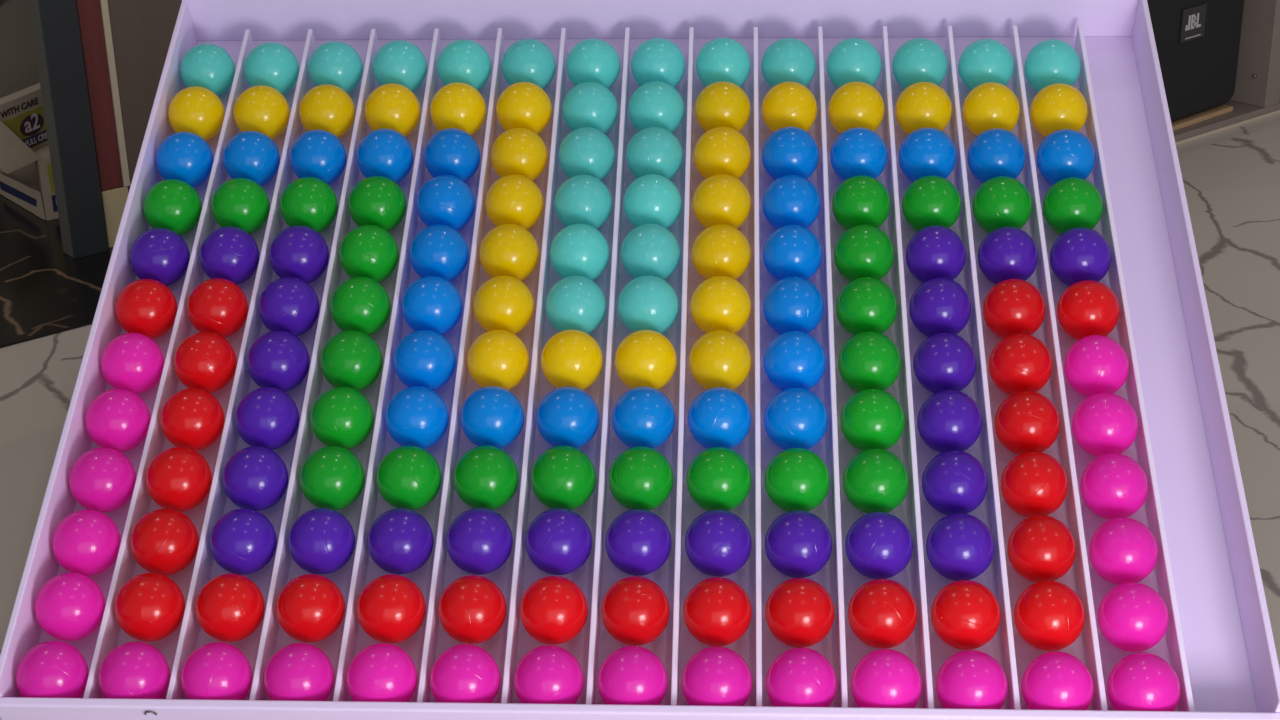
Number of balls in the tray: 168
